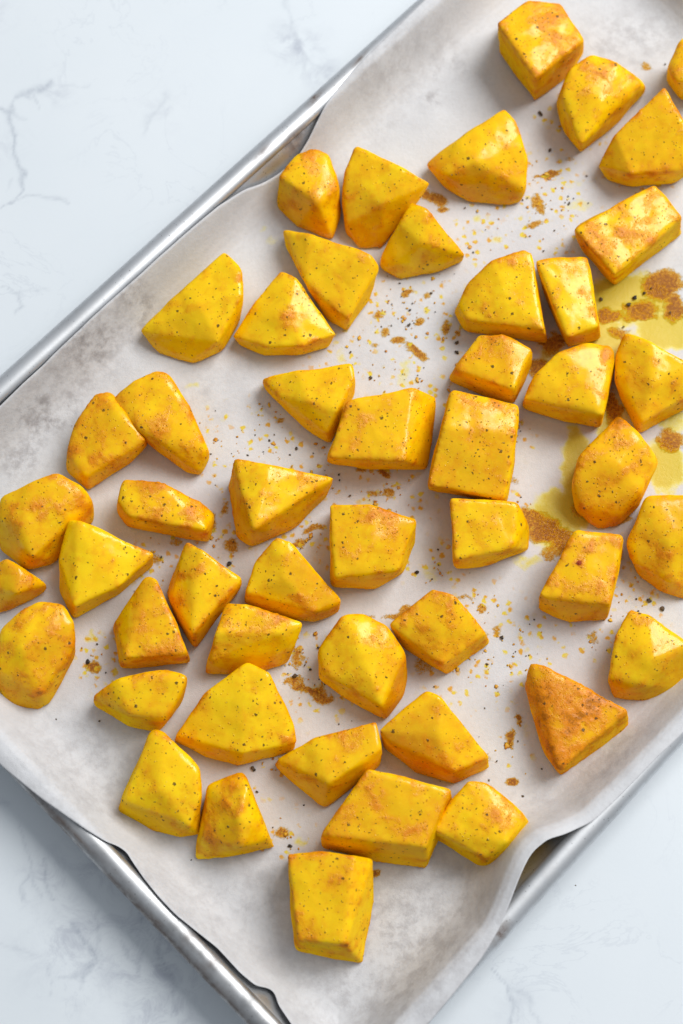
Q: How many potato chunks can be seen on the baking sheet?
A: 50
